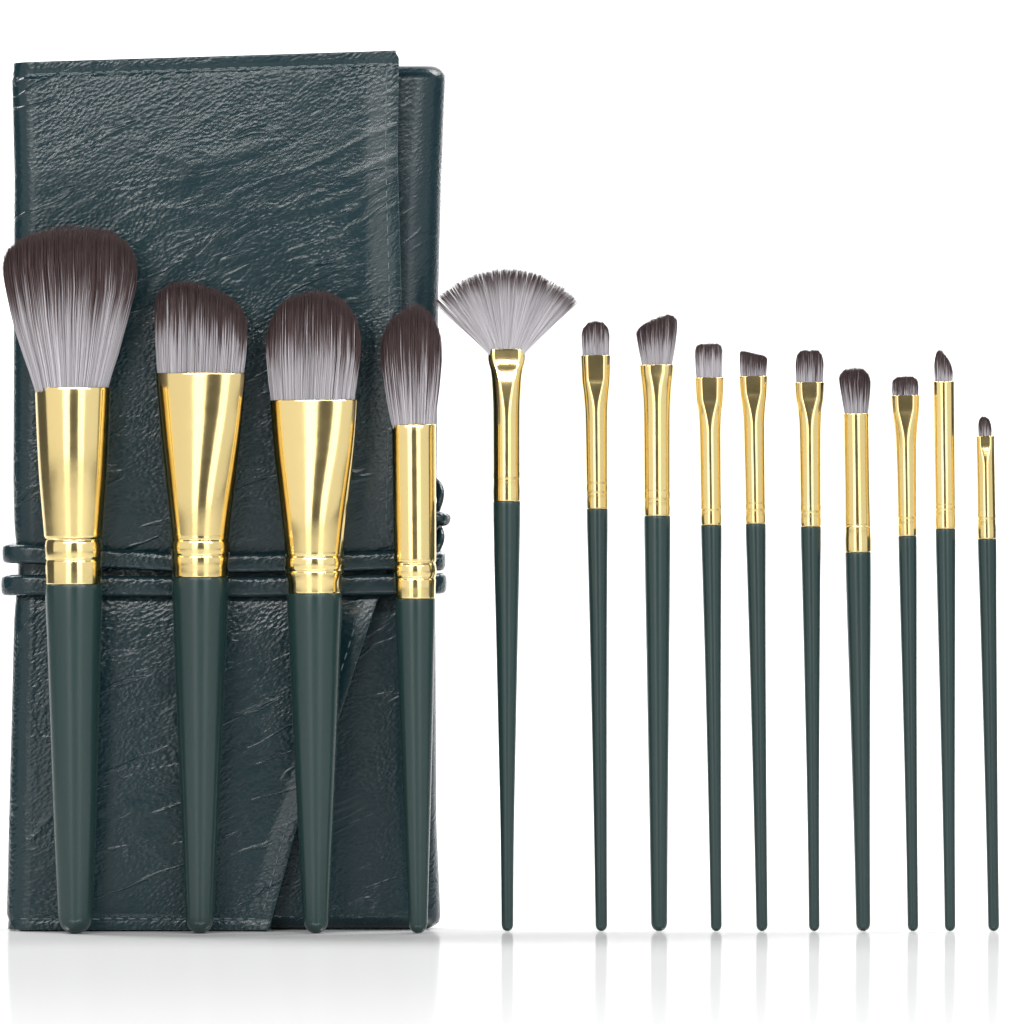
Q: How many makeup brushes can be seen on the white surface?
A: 14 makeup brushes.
